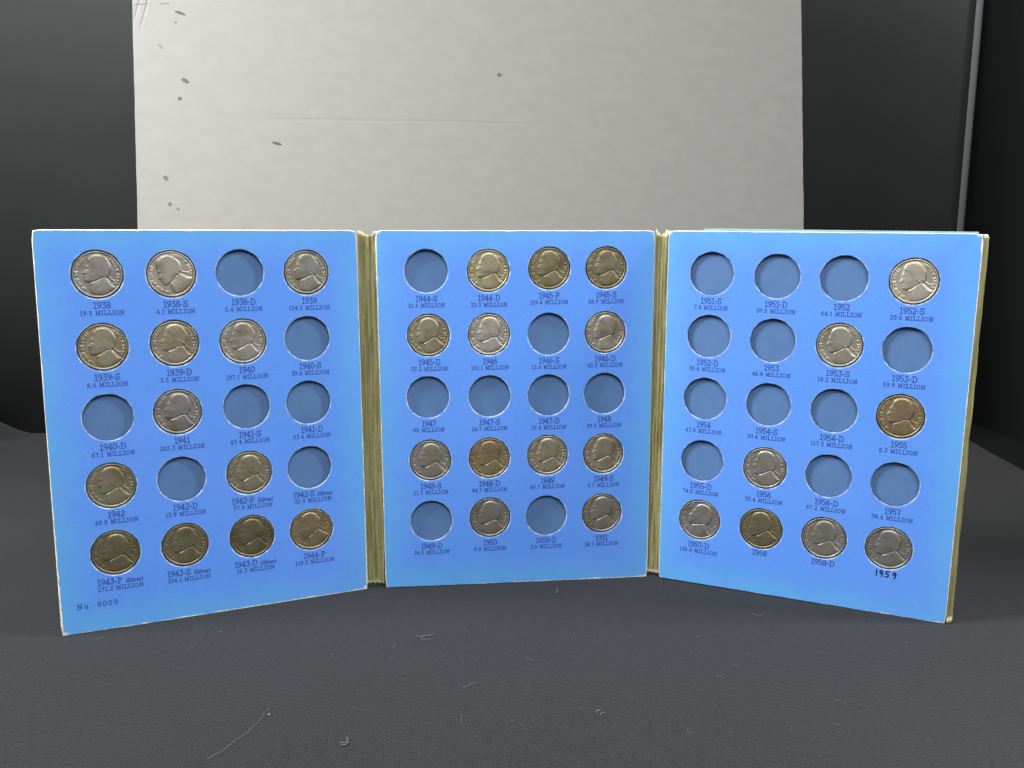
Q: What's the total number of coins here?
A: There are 33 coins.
